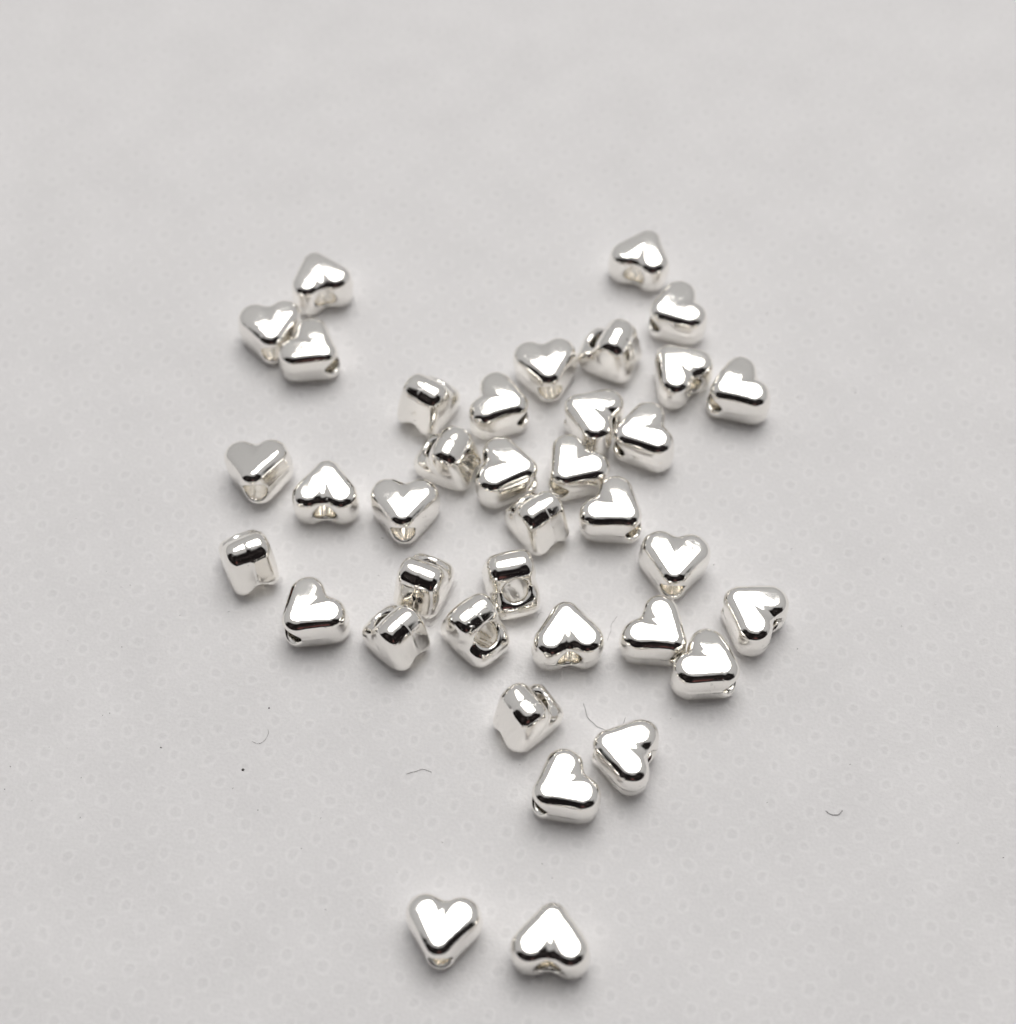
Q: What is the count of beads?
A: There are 37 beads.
